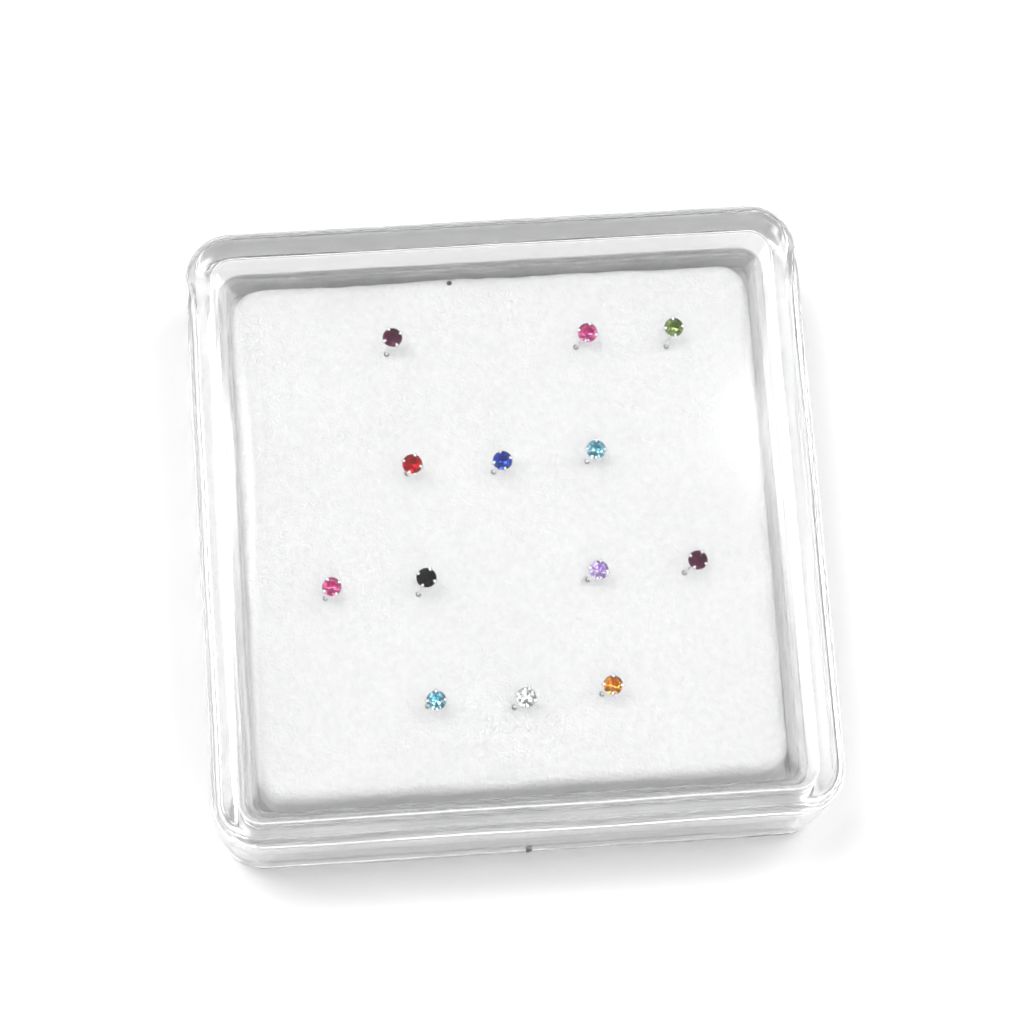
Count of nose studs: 13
